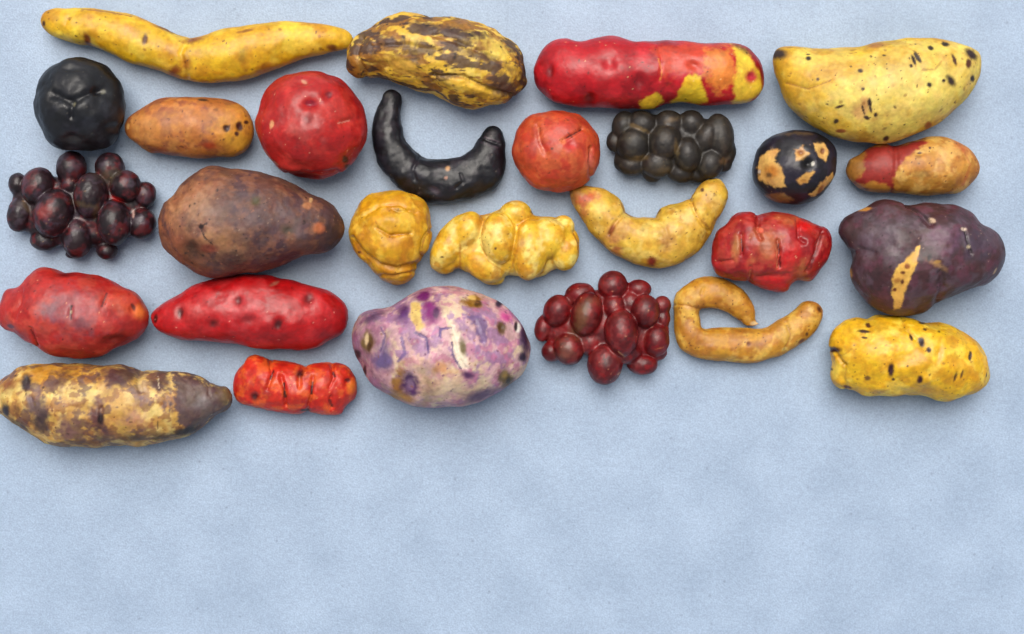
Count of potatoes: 27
